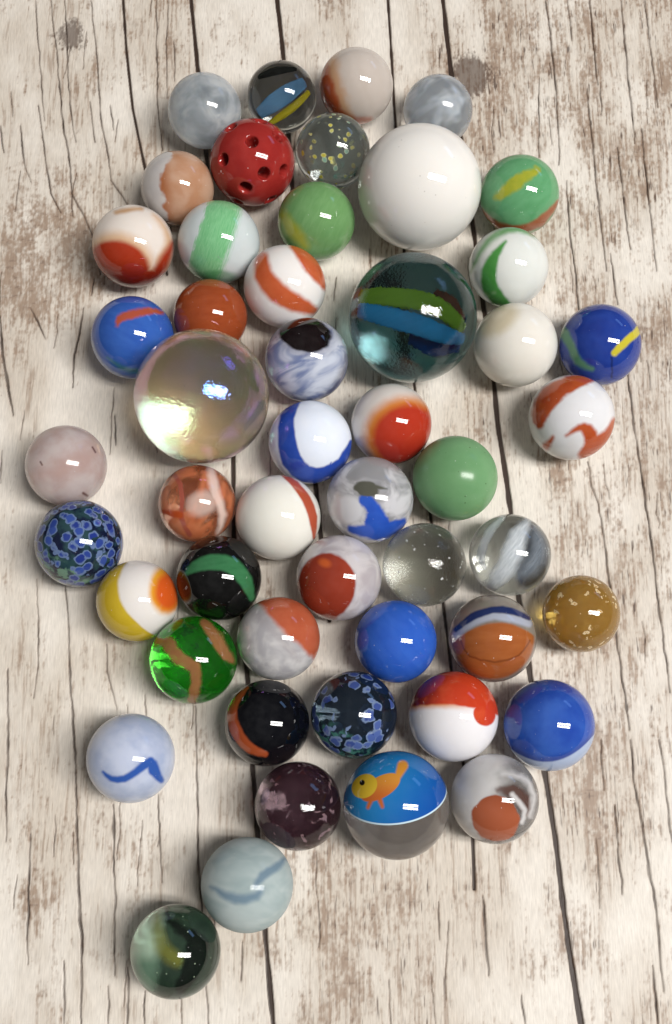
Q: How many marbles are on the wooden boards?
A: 50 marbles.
